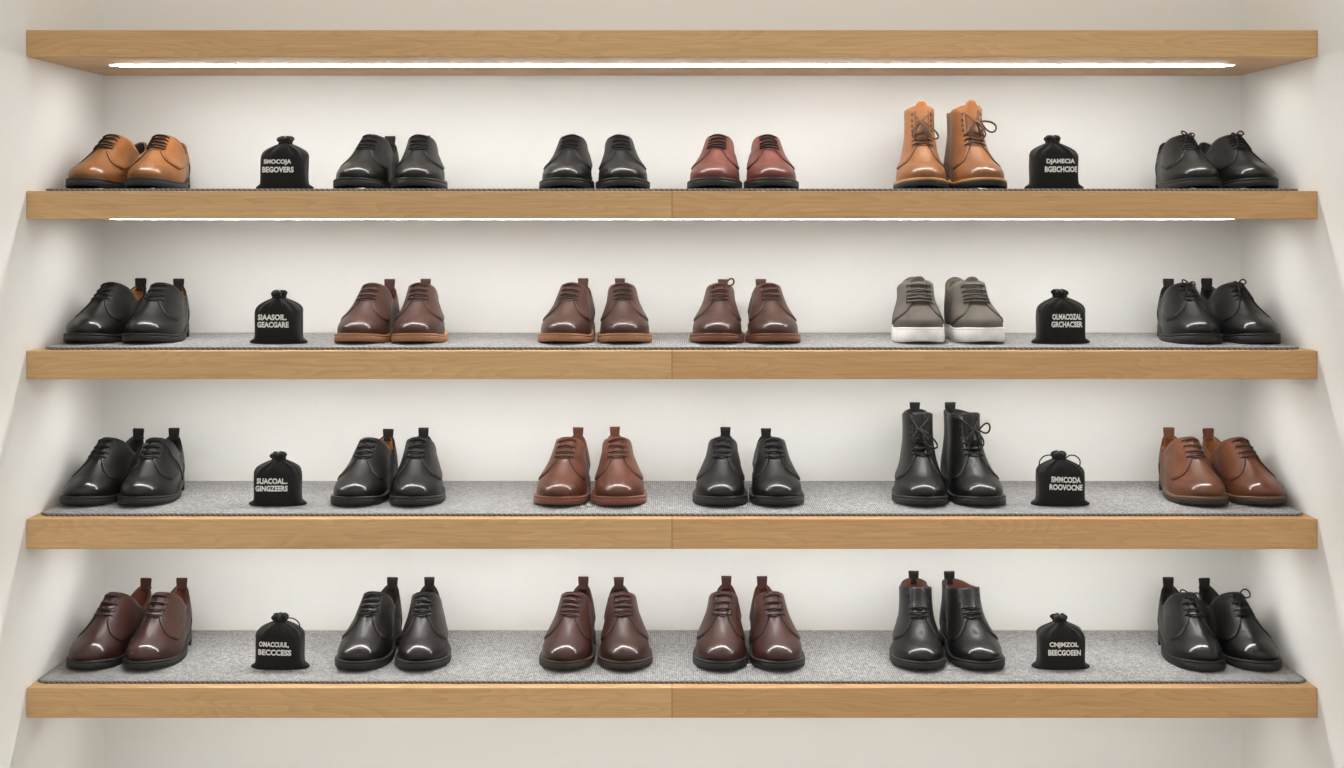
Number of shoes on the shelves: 48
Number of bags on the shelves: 8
